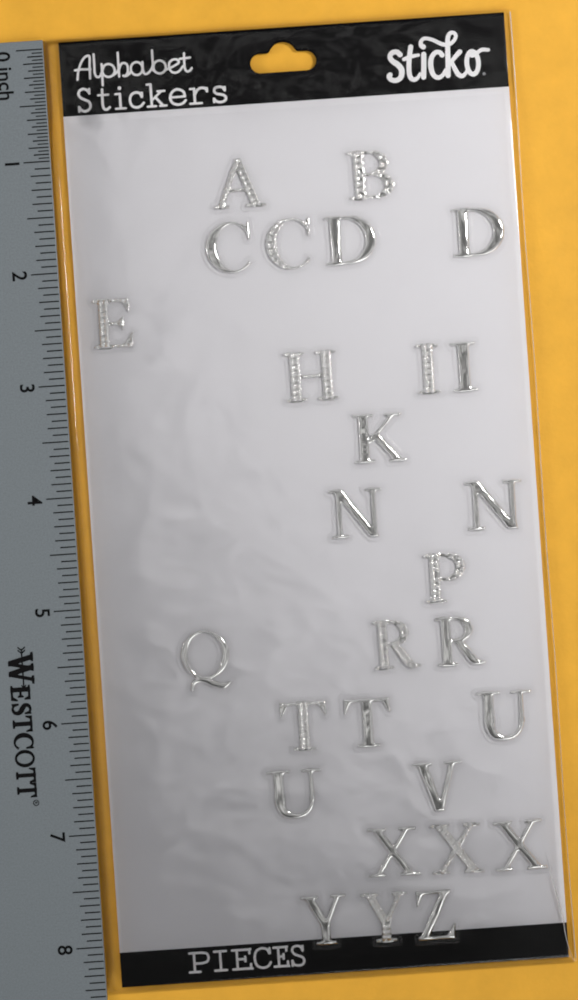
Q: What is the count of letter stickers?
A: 28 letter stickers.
